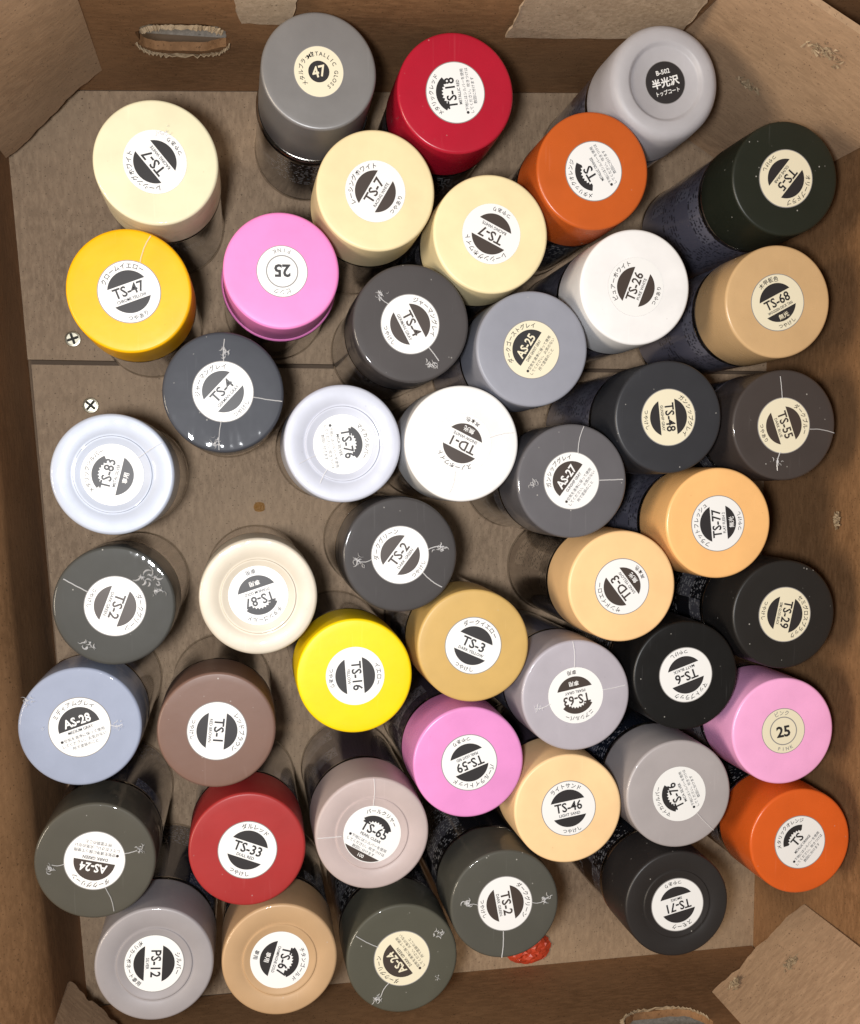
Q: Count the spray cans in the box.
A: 46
